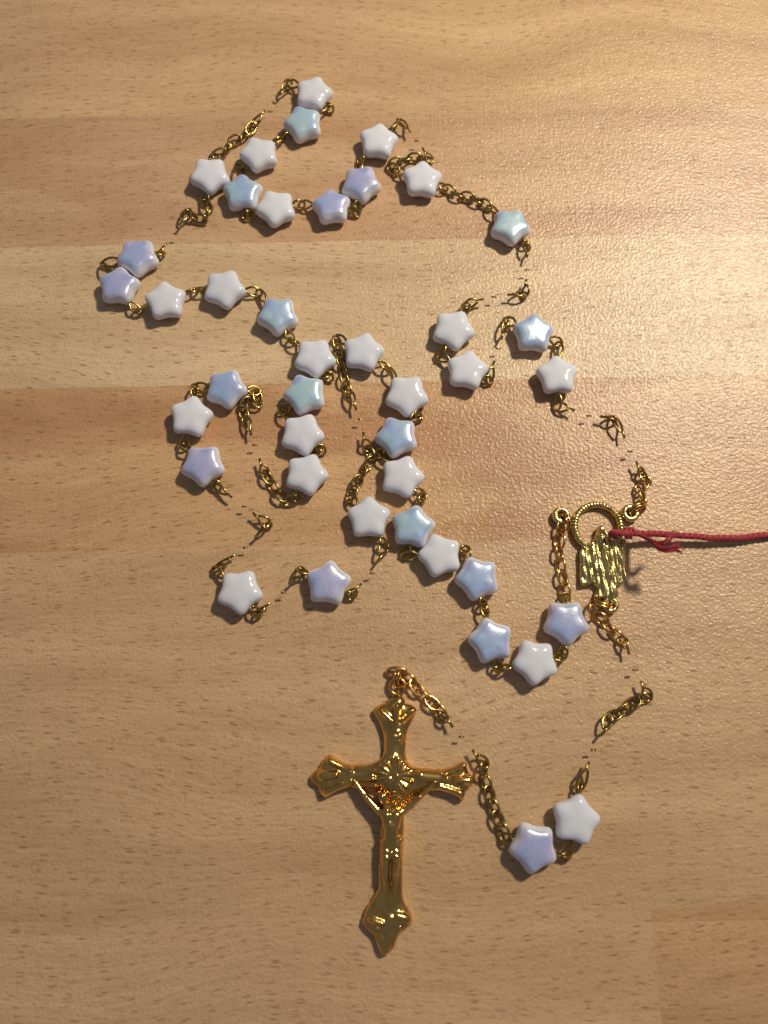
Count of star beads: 42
